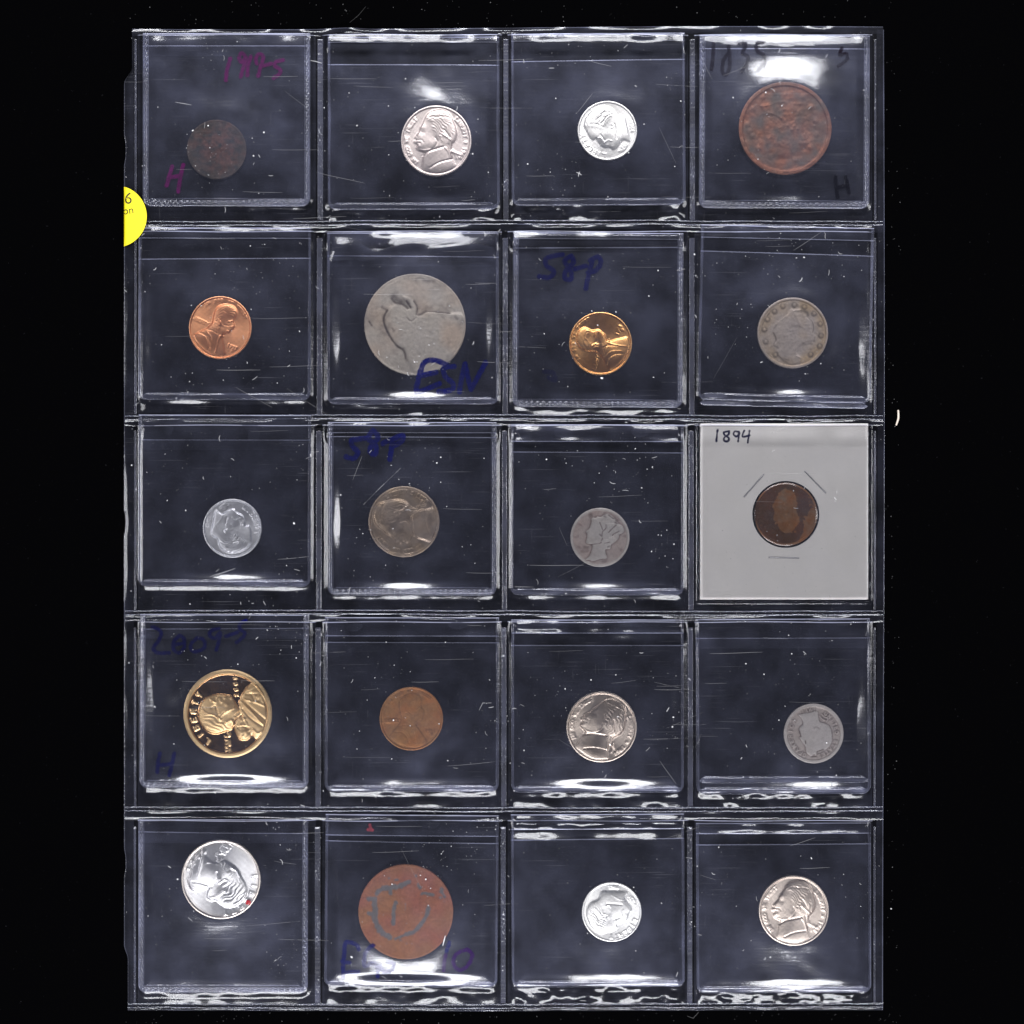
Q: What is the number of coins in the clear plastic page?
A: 20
